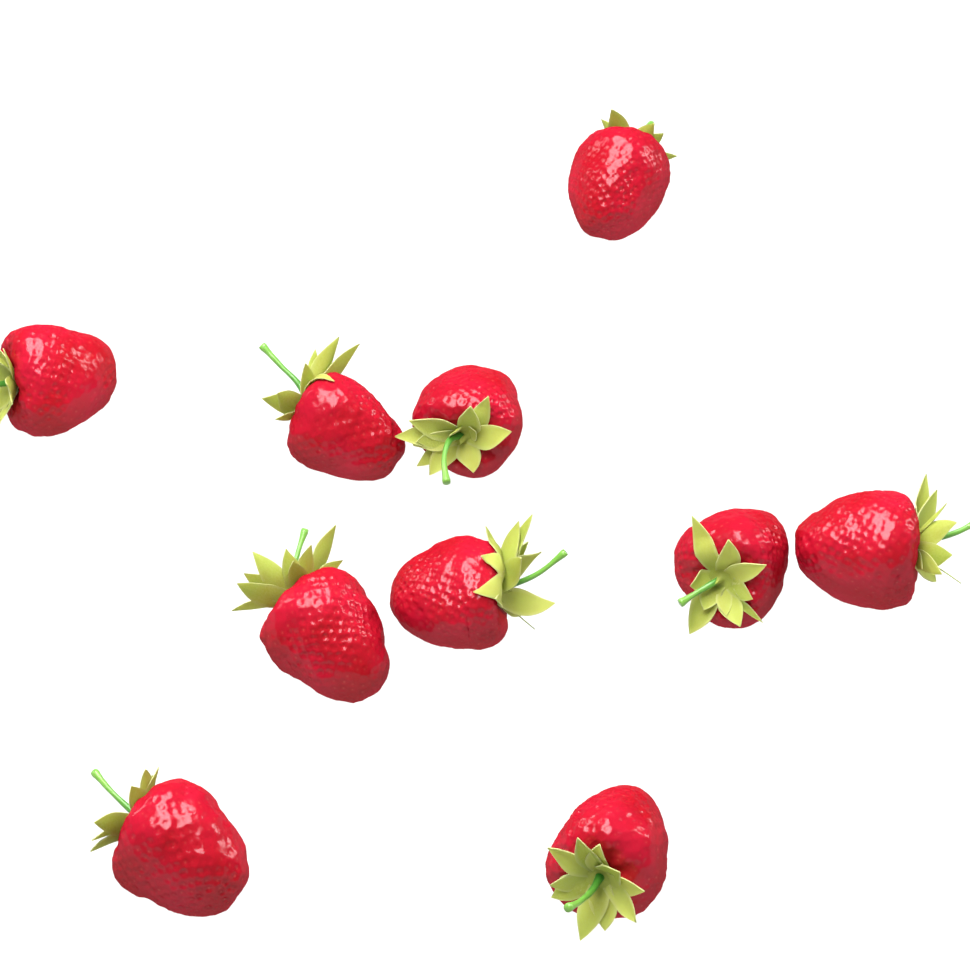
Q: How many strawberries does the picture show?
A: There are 10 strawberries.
